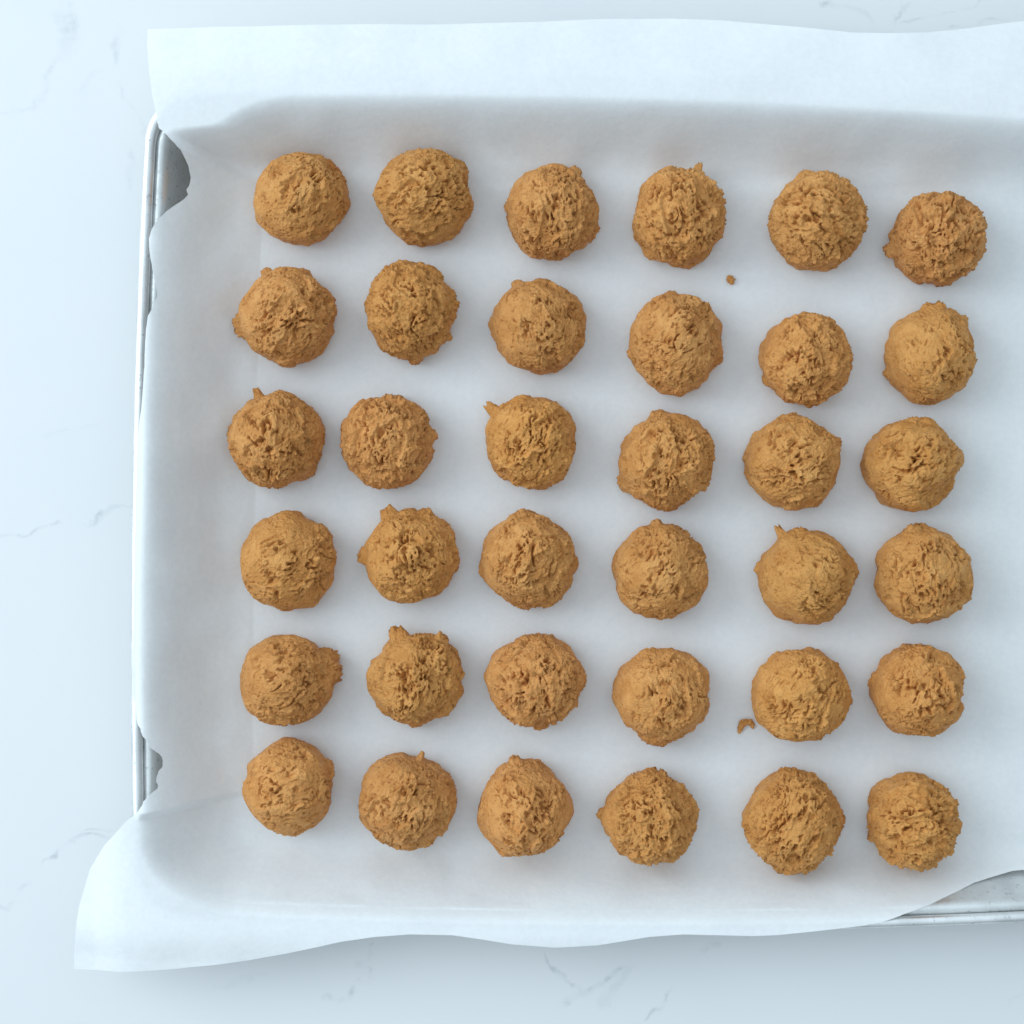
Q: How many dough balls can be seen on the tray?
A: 36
